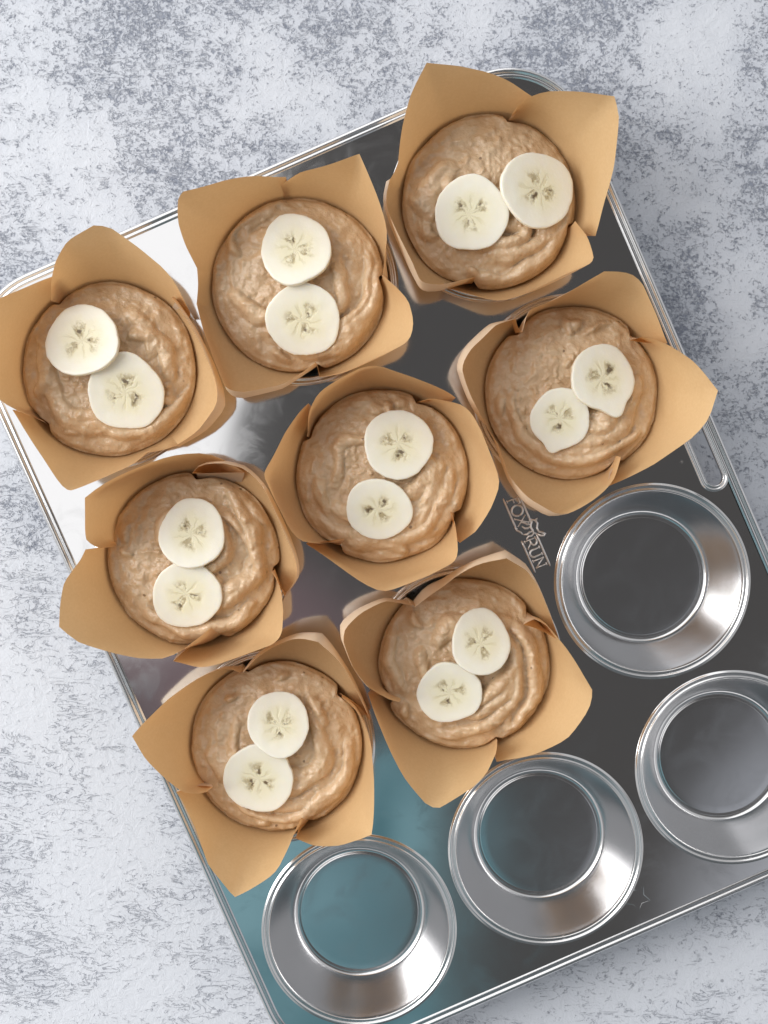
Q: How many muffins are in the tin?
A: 8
